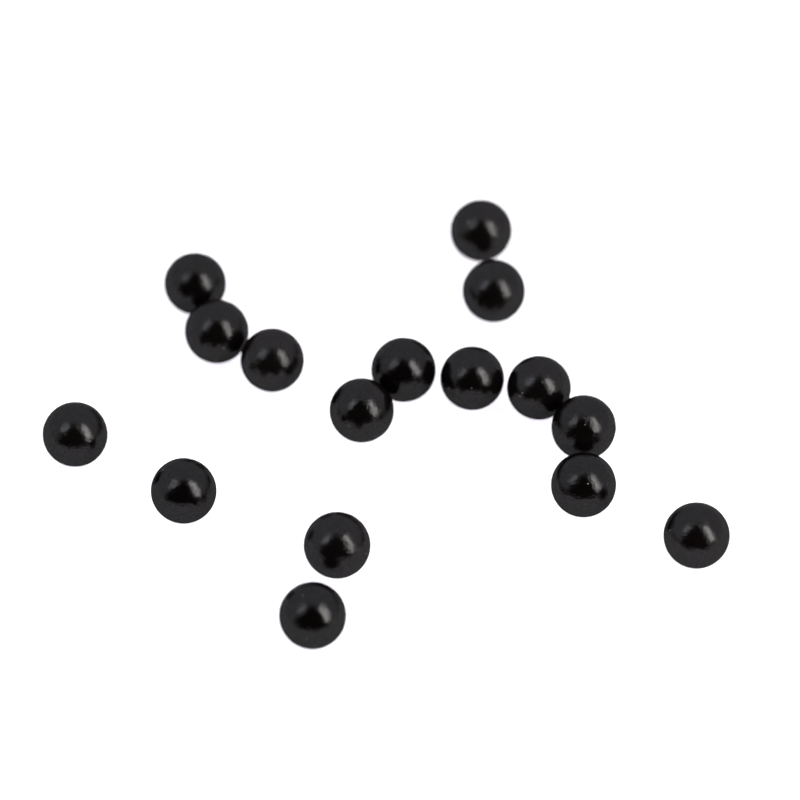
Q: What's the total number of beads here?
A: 16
